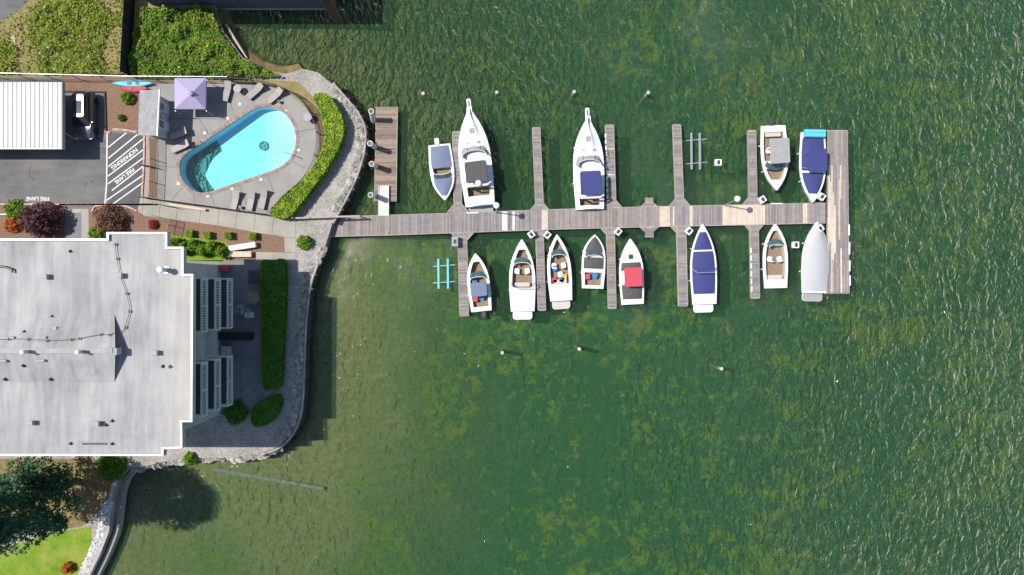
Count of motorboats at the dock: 13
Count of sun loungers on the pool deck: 8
